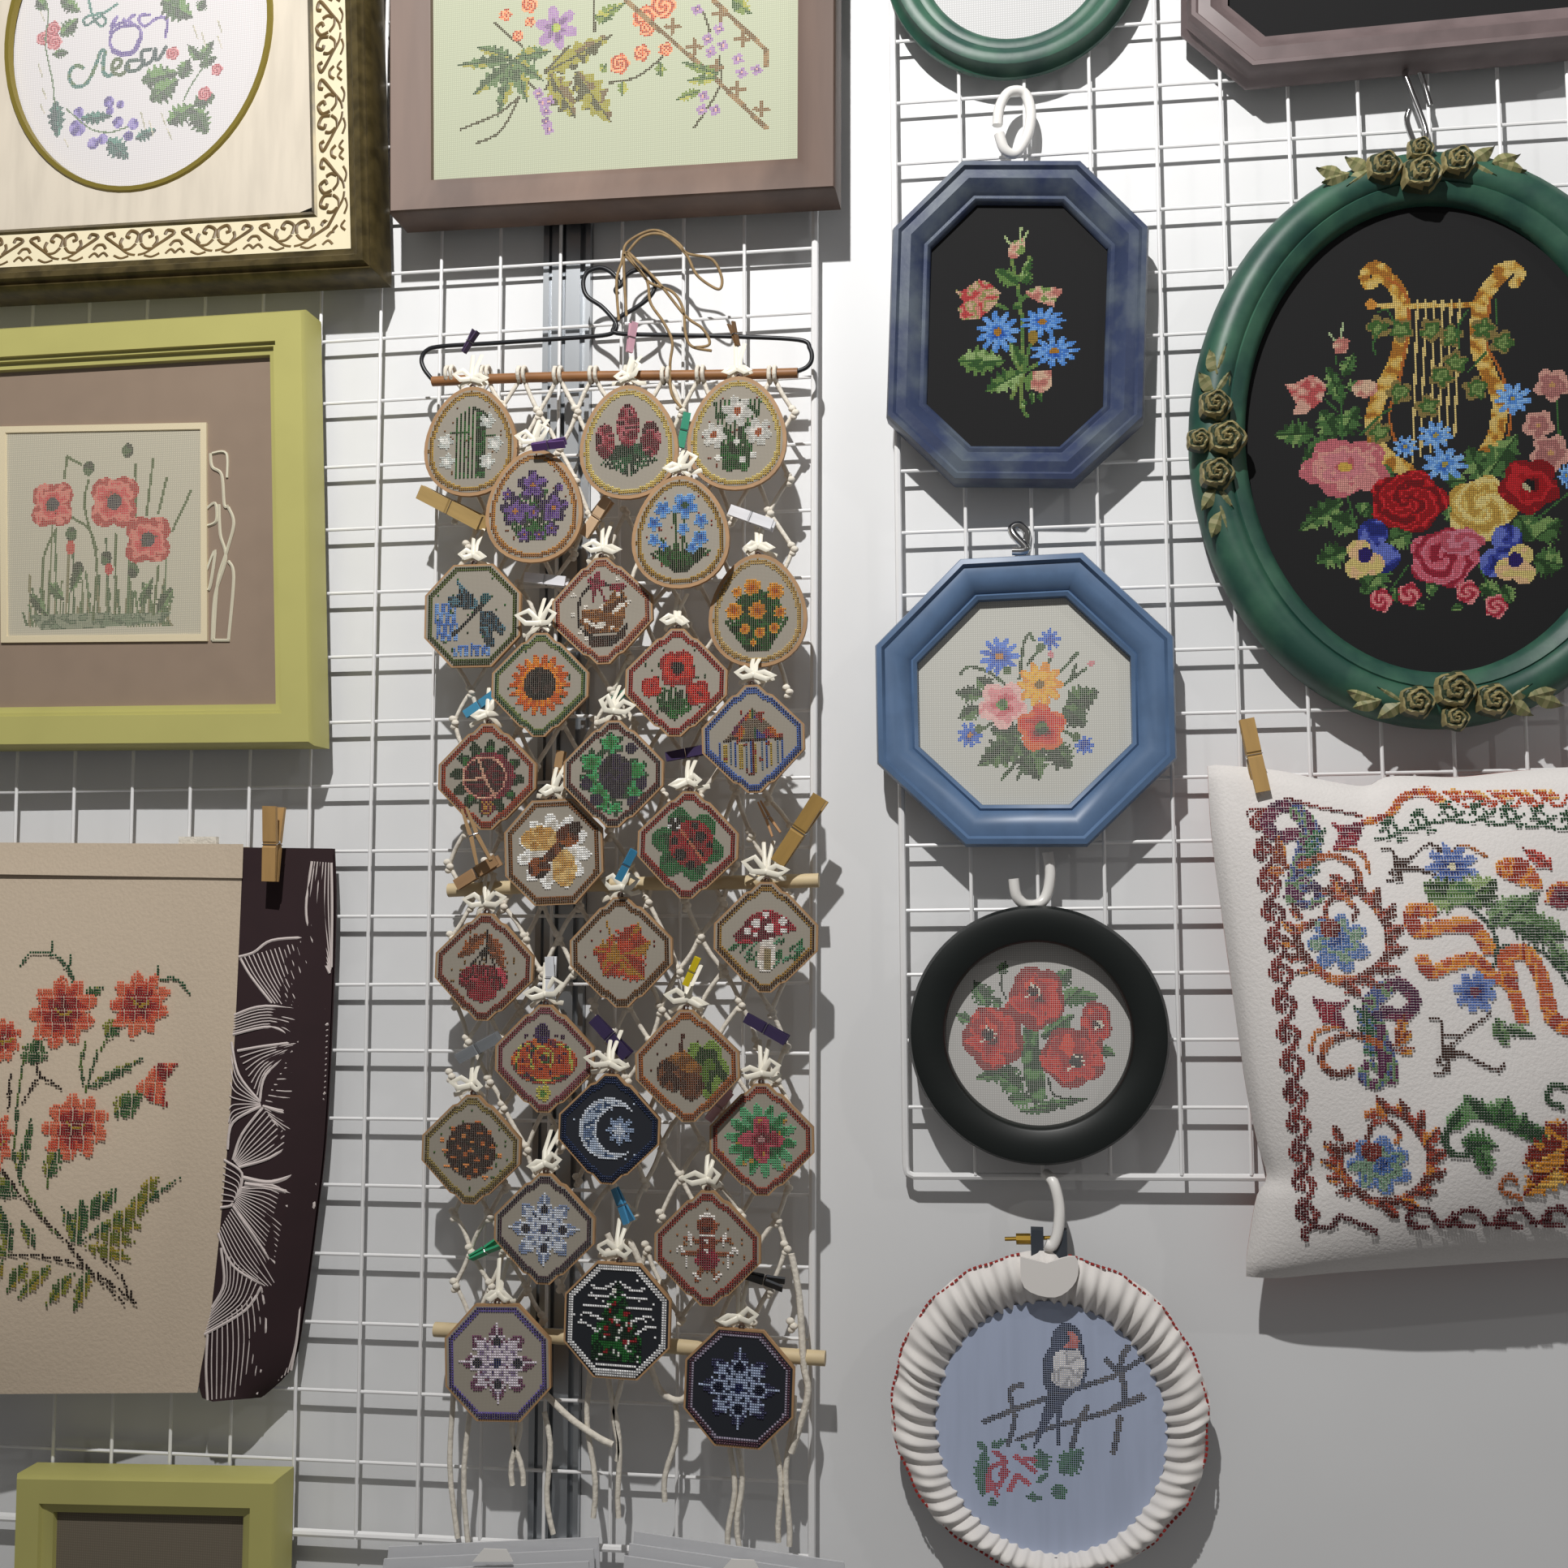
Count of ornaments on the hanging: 28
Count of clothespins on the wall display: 29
